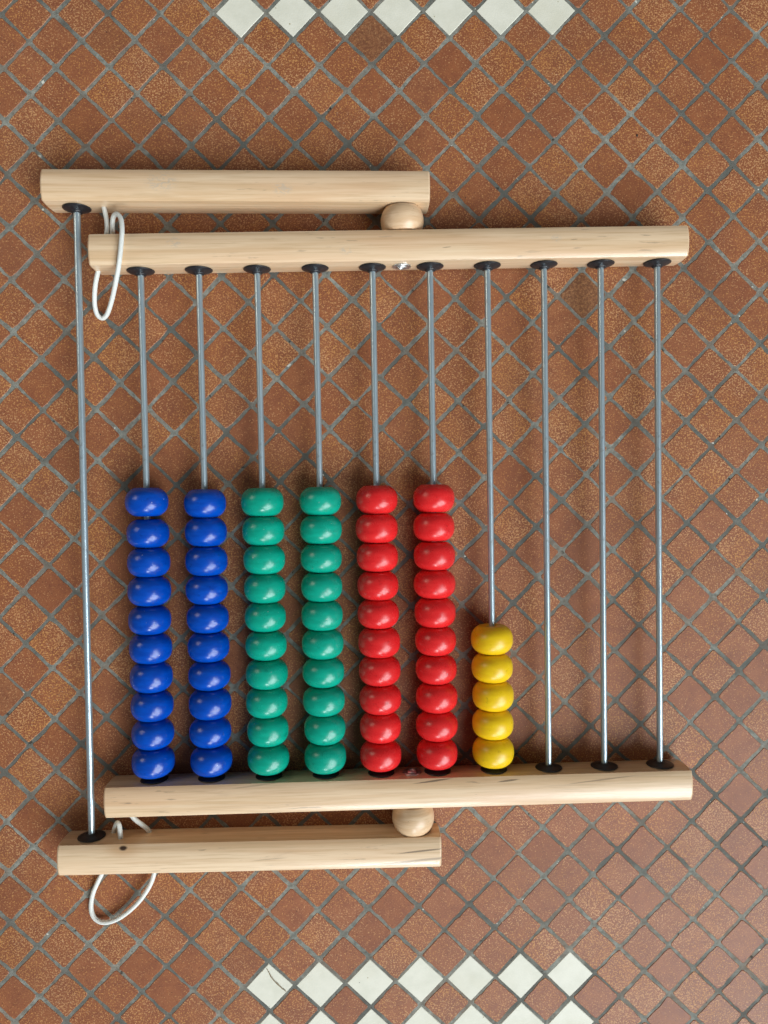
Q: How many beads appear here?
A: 65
